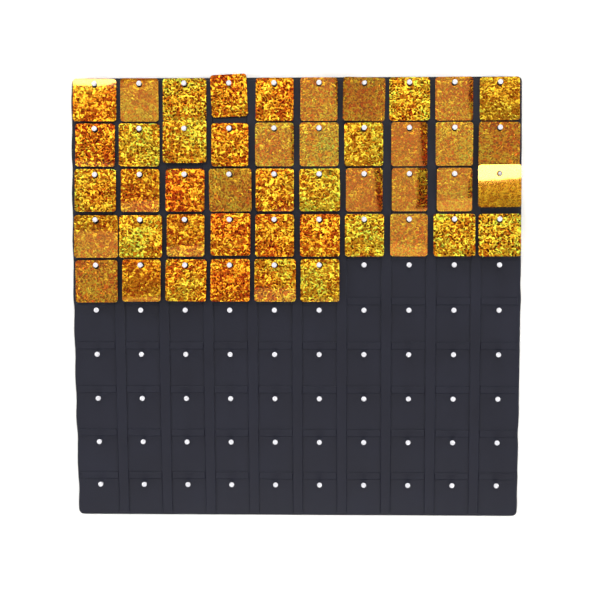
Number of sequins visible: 46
